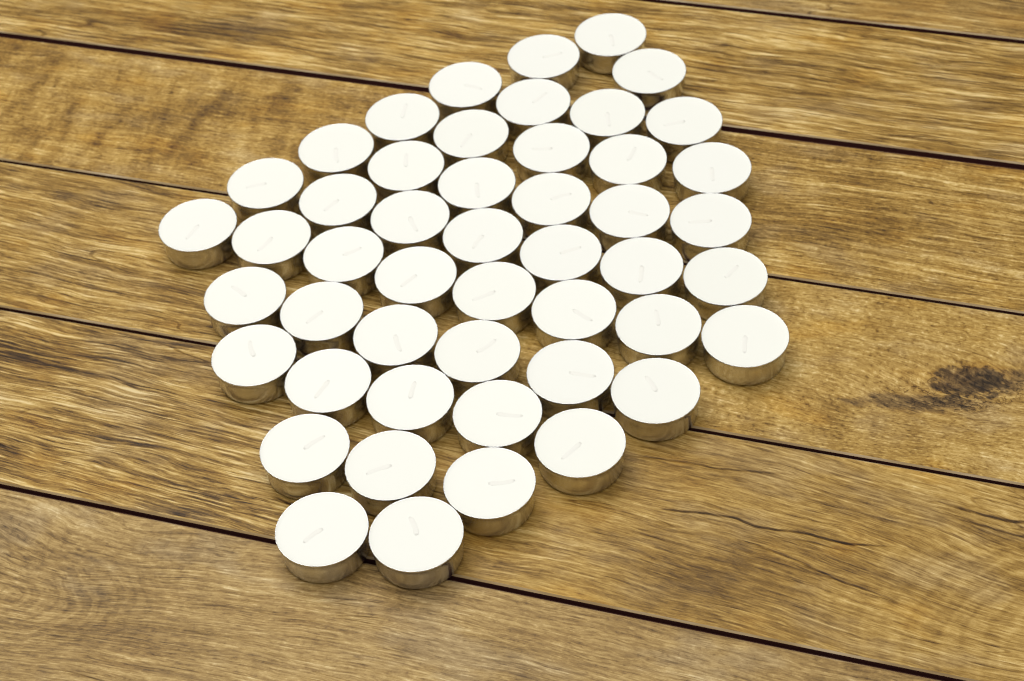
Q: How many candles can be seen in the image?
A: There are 49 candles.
